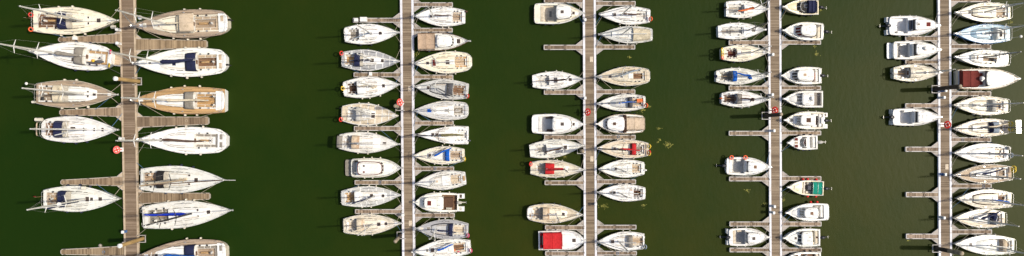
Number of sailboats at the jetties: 56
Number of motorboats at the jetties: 23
